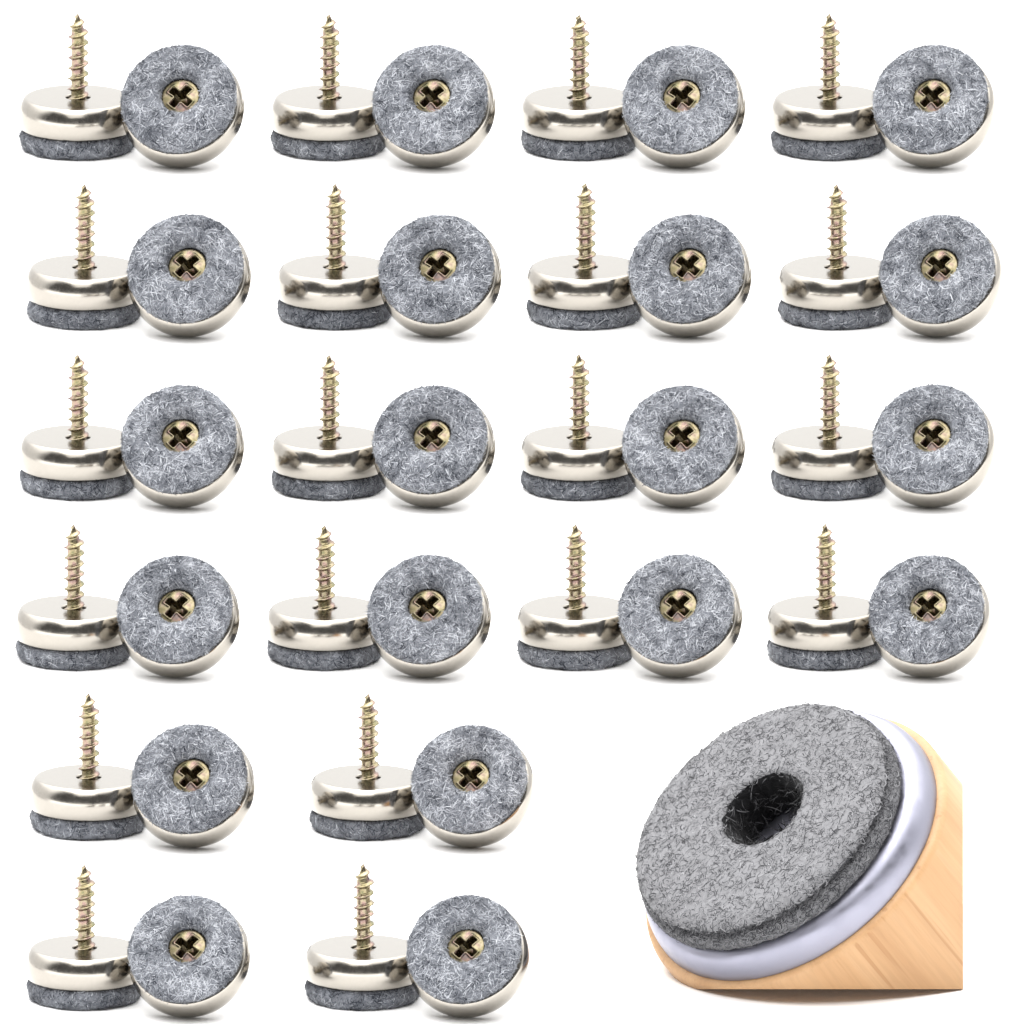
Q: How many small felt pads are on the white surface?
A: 40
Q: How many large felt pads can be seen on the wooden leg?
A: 1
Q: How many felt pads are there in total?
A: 41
